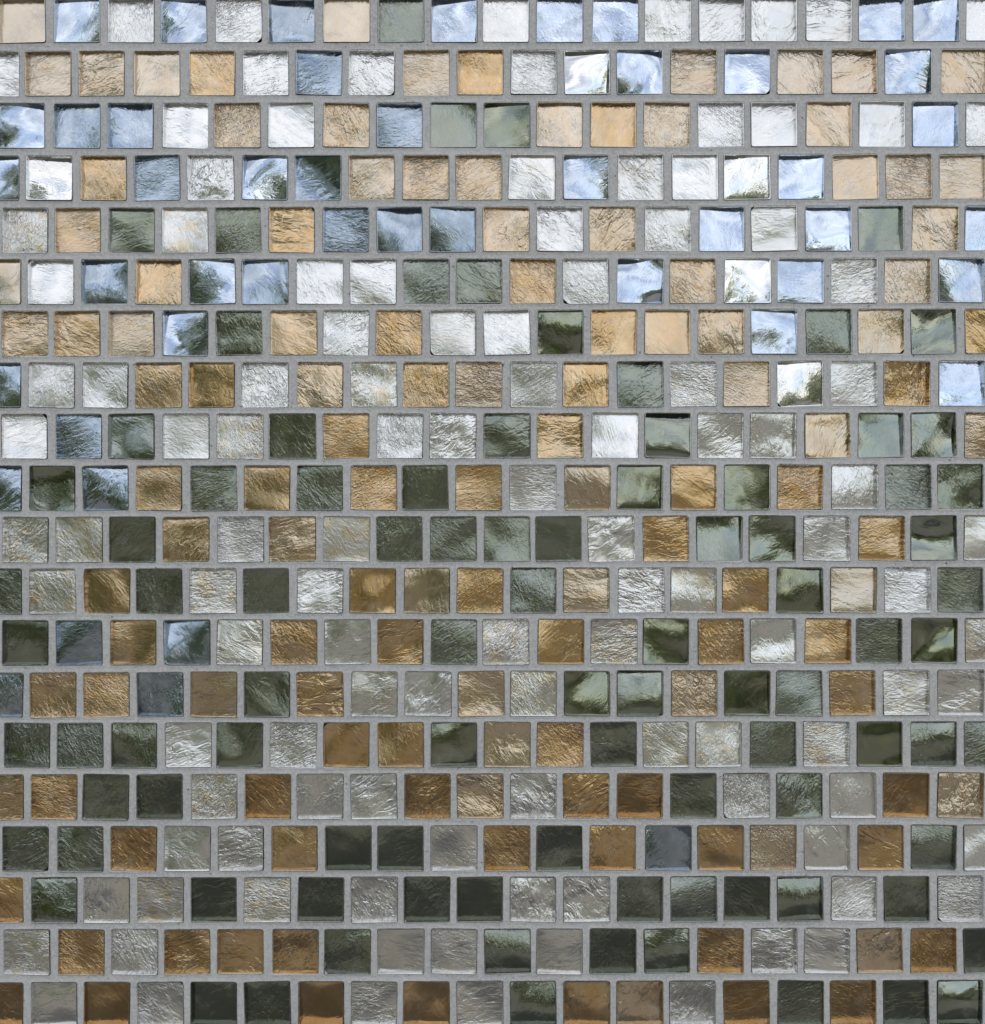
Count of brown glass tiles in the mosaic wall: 124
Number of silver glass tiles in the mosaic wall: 117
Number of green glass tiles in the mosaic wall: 92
